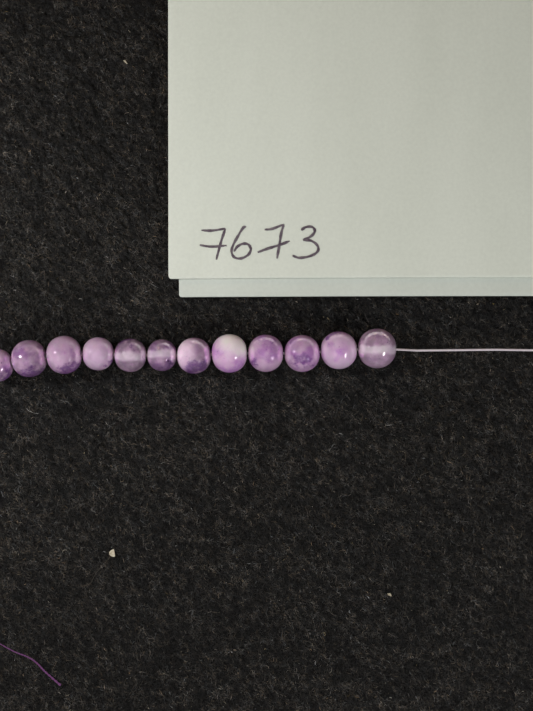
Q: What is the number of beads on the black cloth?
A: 12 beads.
